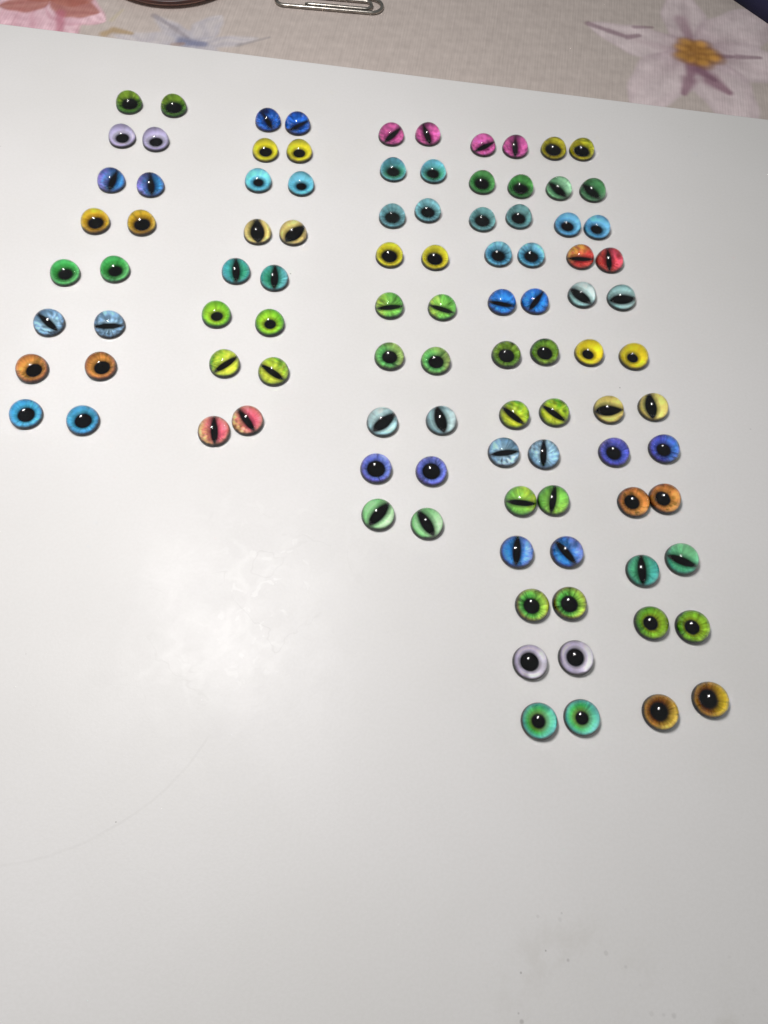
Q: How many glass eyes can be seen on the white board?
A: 100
